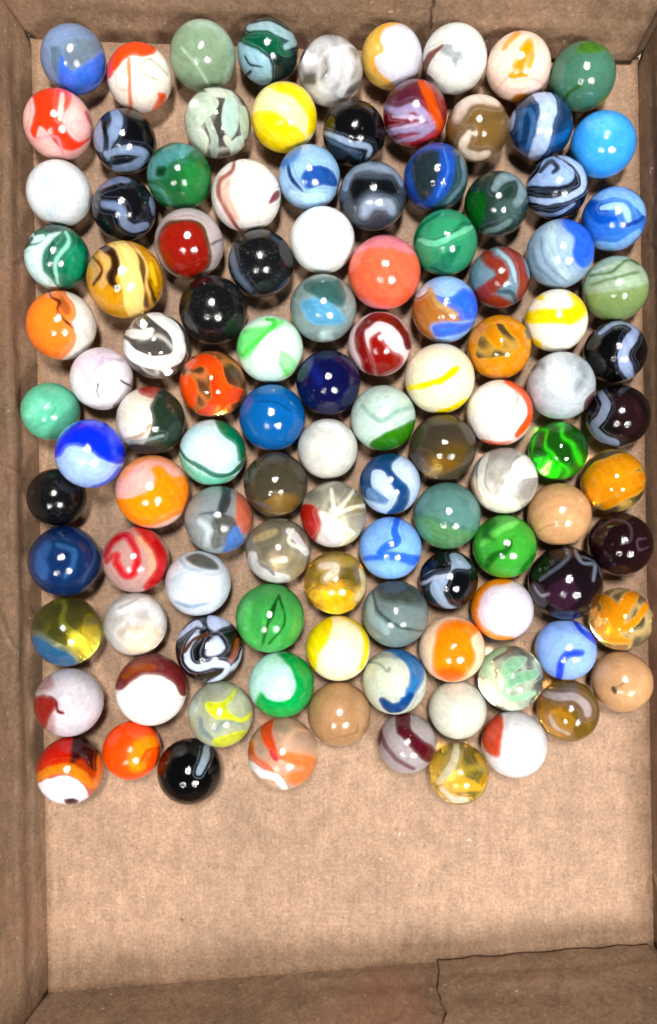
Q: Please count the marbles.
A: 111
